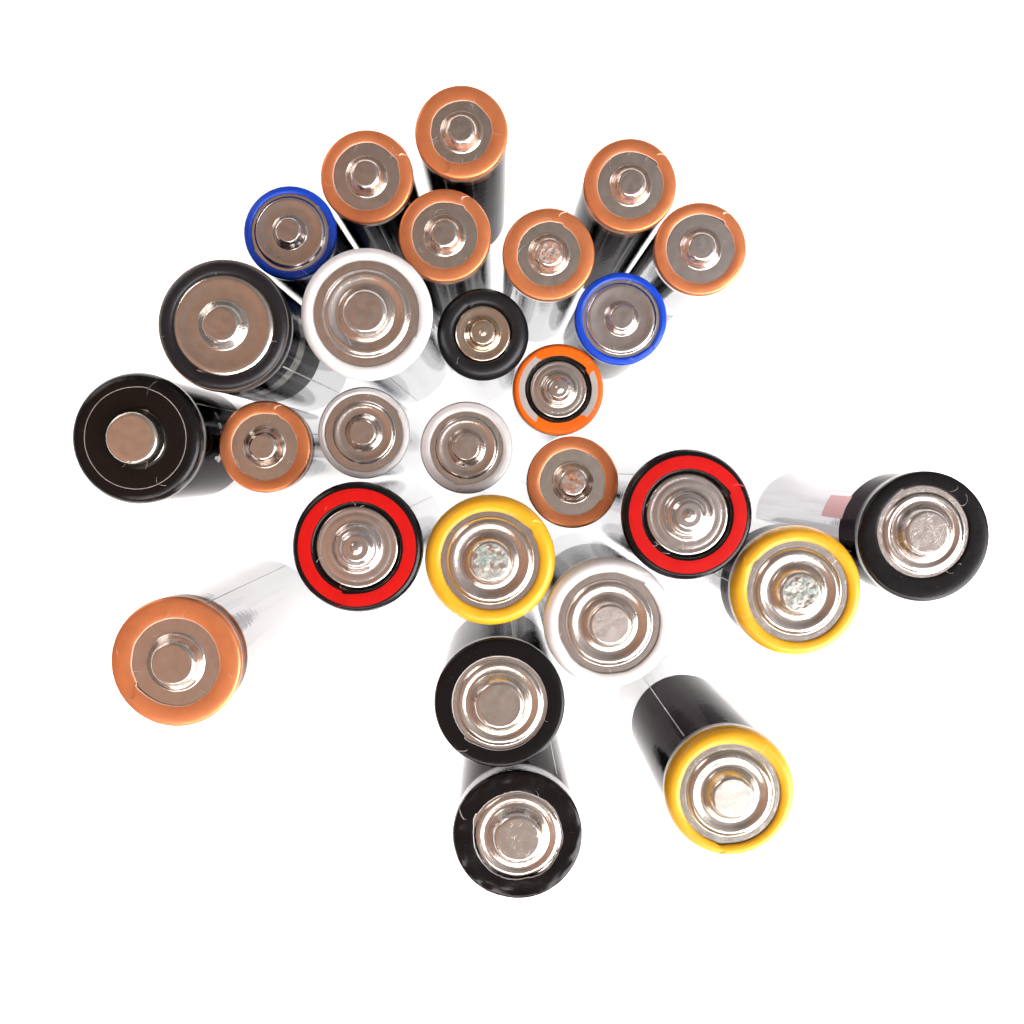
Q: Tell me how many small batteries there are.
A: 14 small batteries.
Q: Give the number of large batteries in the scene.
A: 13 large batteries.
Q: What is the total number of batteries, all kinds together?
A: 27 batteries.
